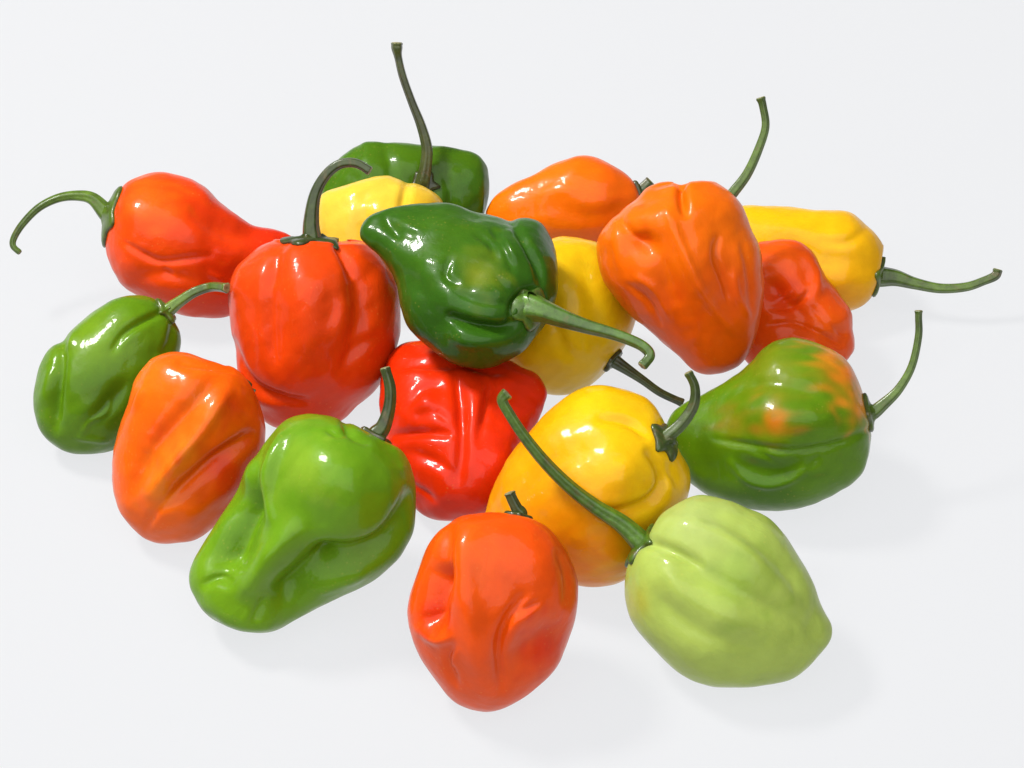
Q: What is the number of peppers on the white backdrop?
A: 18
